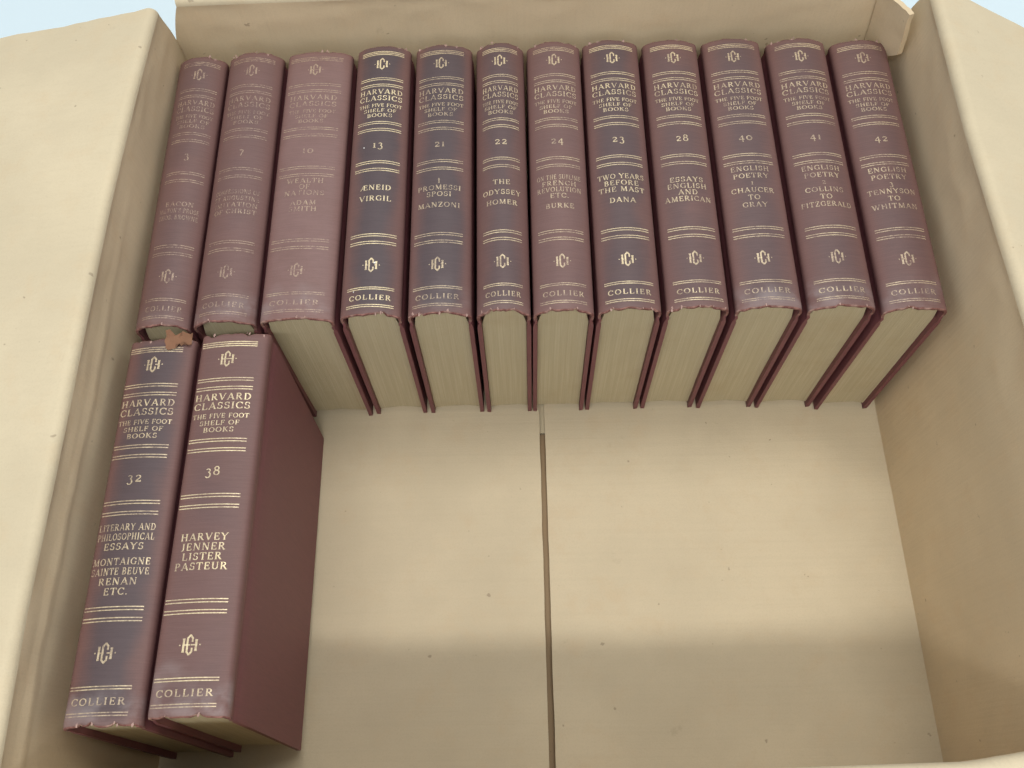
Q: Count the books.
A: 14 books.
